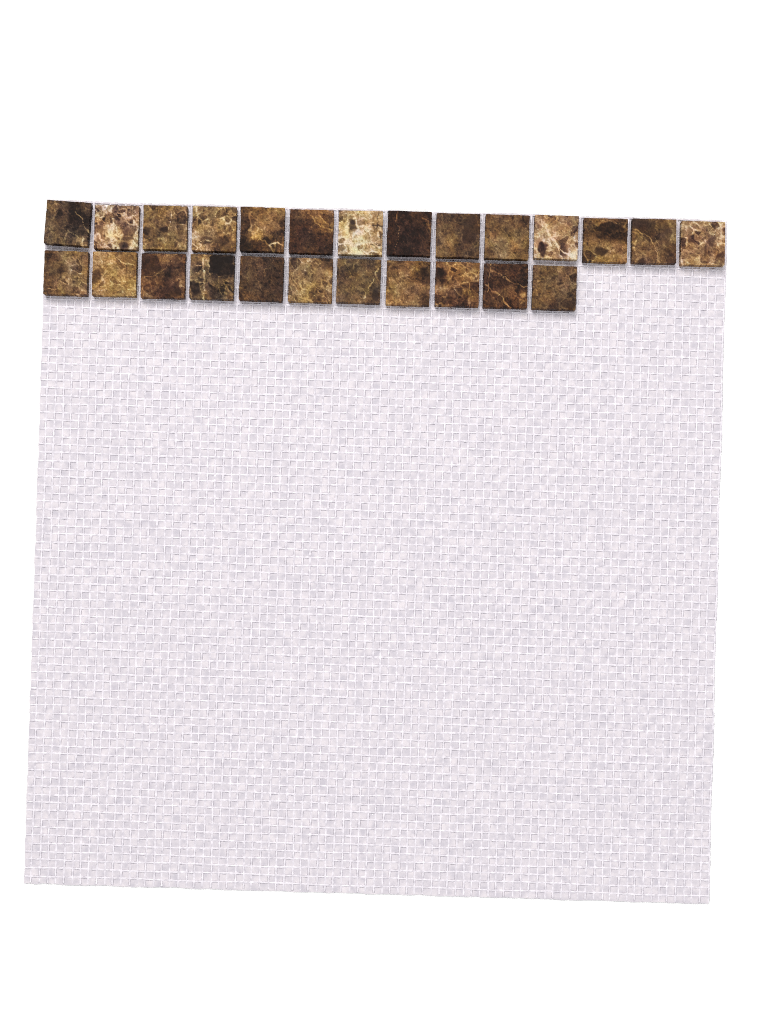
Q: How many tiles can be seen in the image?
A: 25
